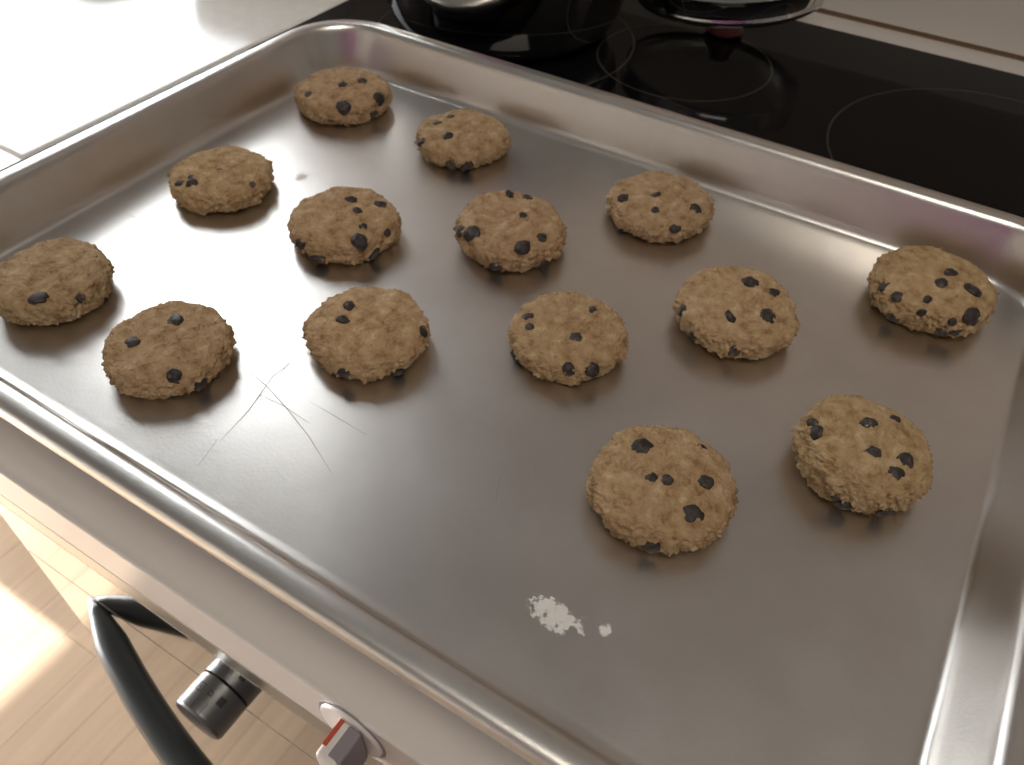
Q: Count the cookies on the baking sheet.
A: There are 14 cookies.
